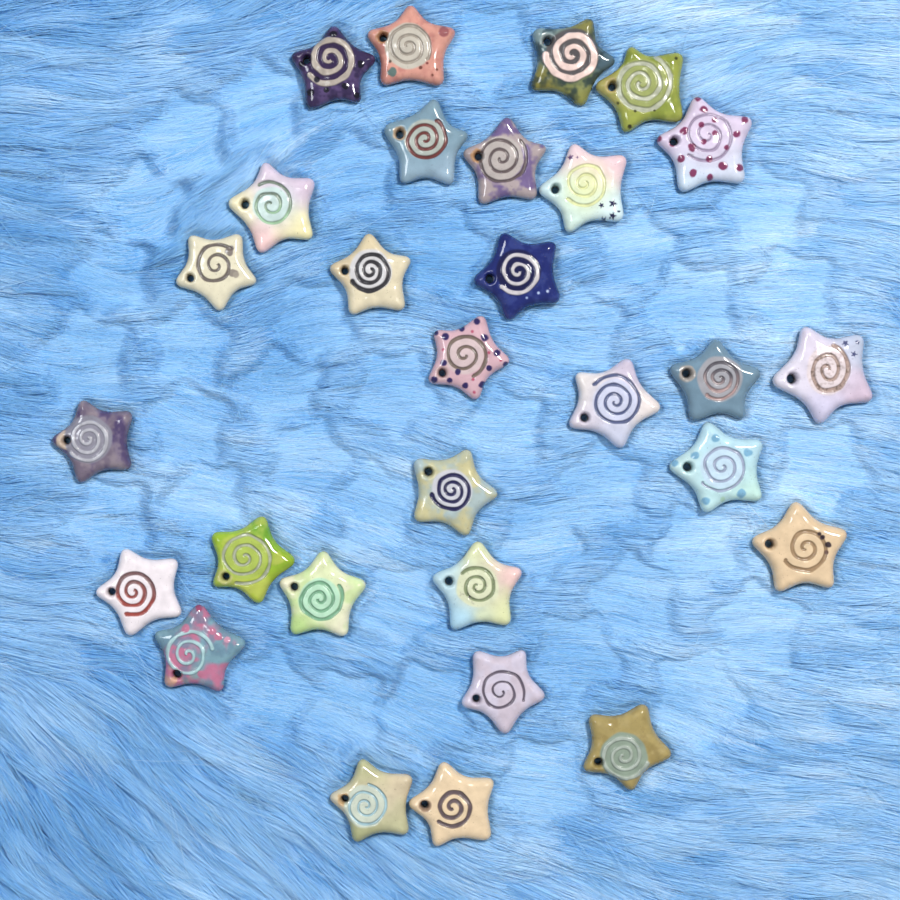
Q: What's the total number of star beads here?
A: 29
